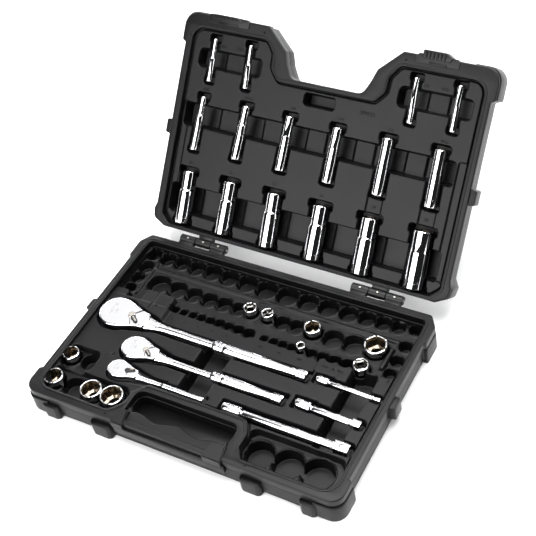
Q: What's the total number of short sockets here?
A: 10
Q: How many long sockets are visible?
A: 16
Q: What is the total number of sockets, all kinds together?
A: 26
